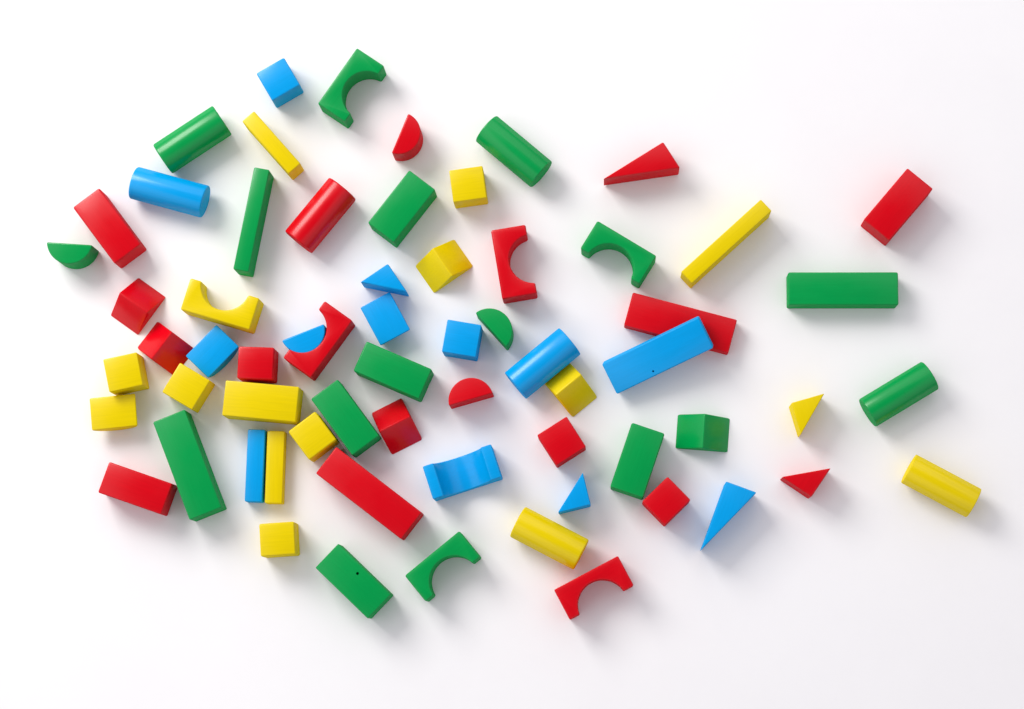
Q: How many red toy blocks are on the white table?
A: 19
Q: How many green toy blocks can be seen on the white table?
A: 17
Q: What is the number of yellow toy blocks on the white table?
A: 16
